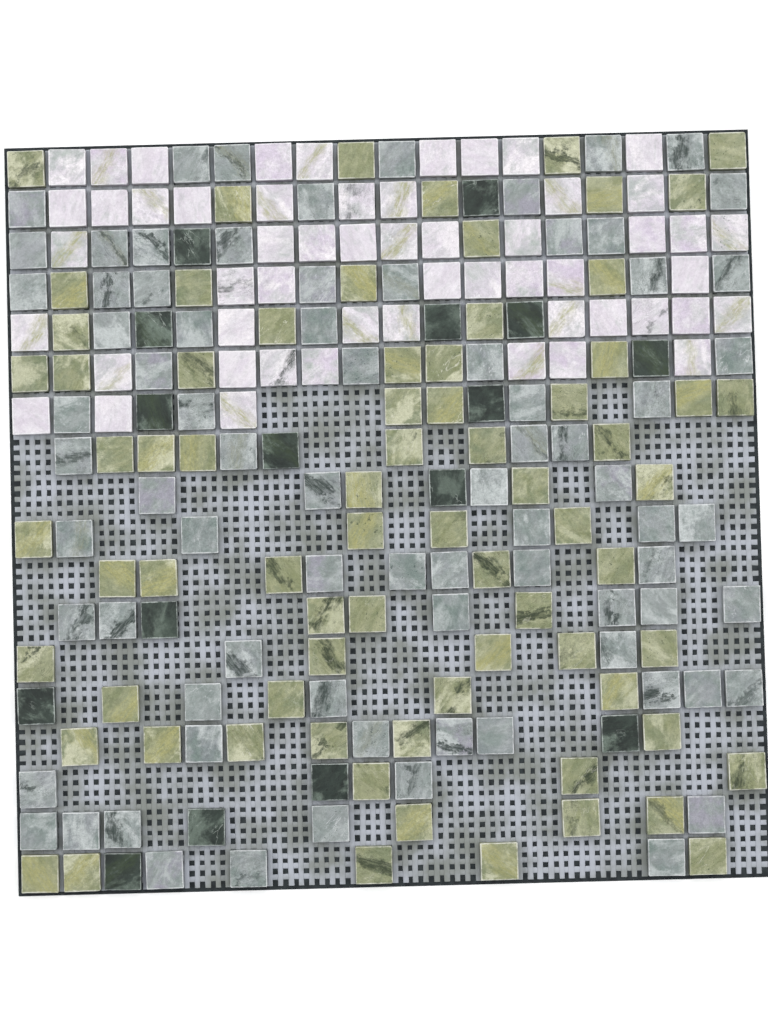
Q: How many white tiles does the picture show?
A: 54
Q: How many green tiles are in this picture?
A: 74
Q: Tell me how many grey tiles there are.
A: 78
